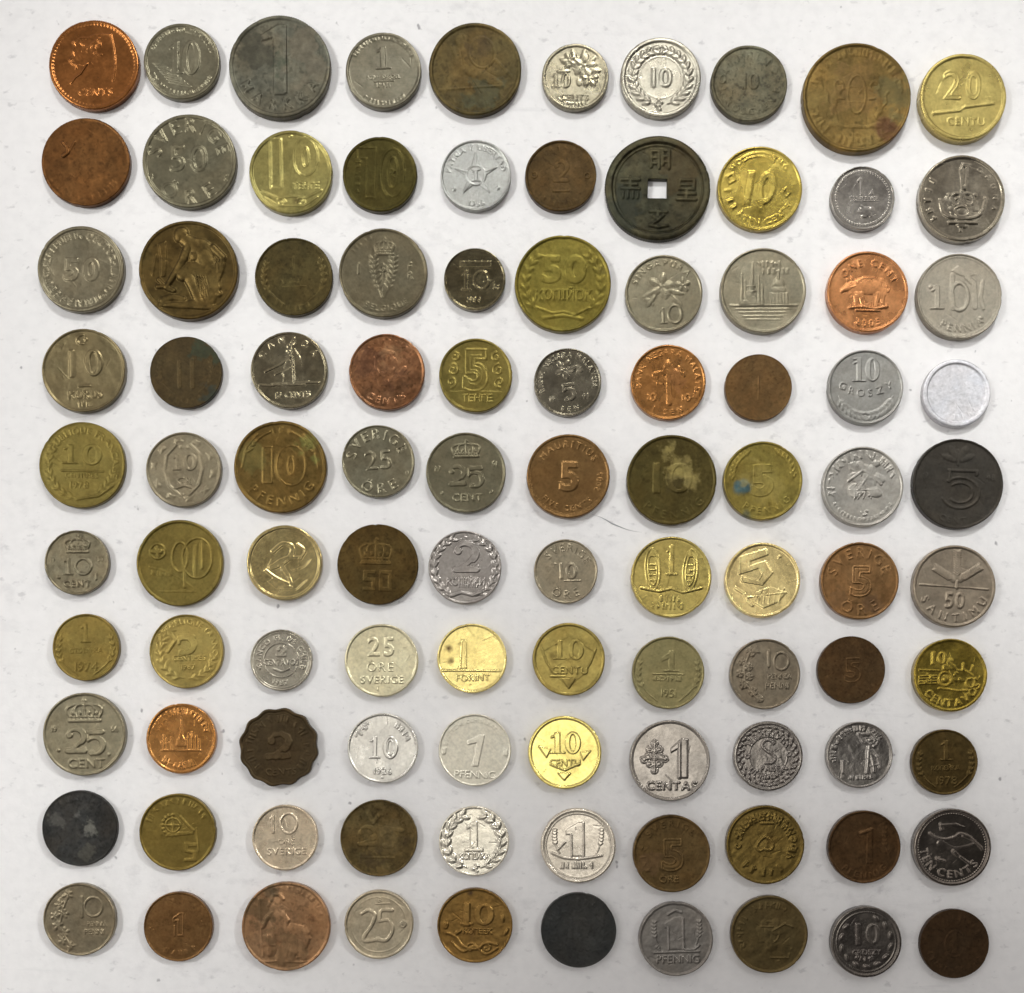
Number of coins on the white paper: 100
